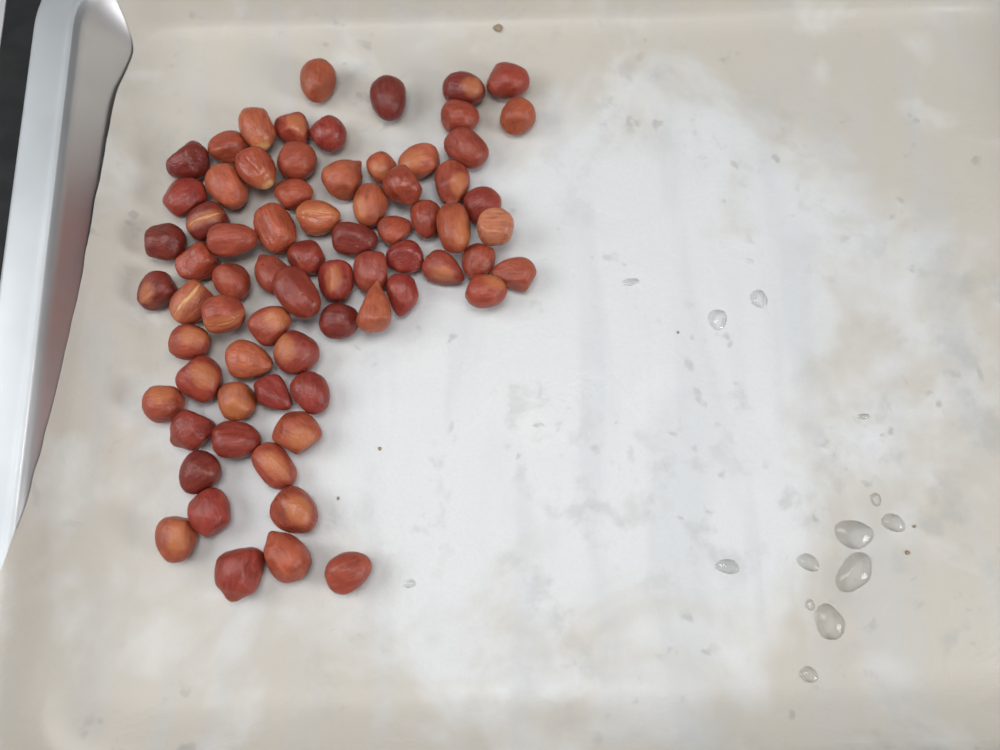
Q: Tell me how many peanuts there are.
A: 72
